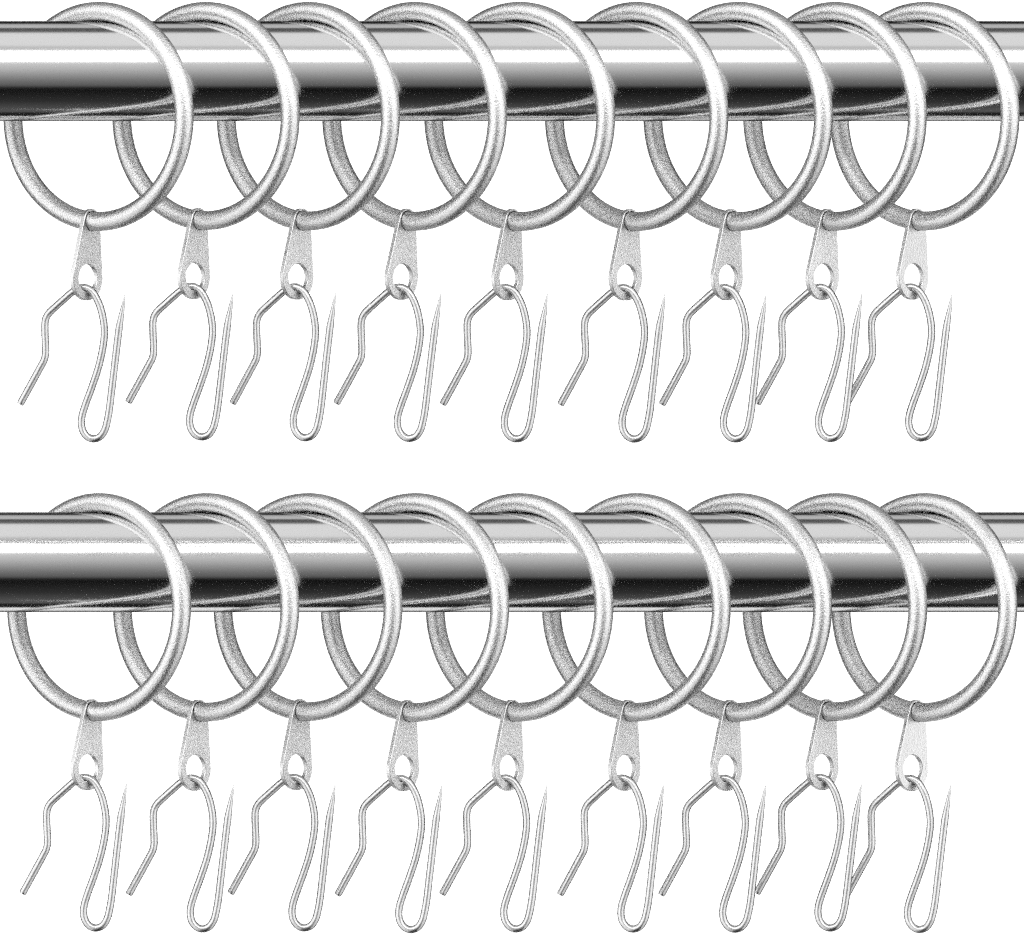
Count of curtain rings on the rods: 18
